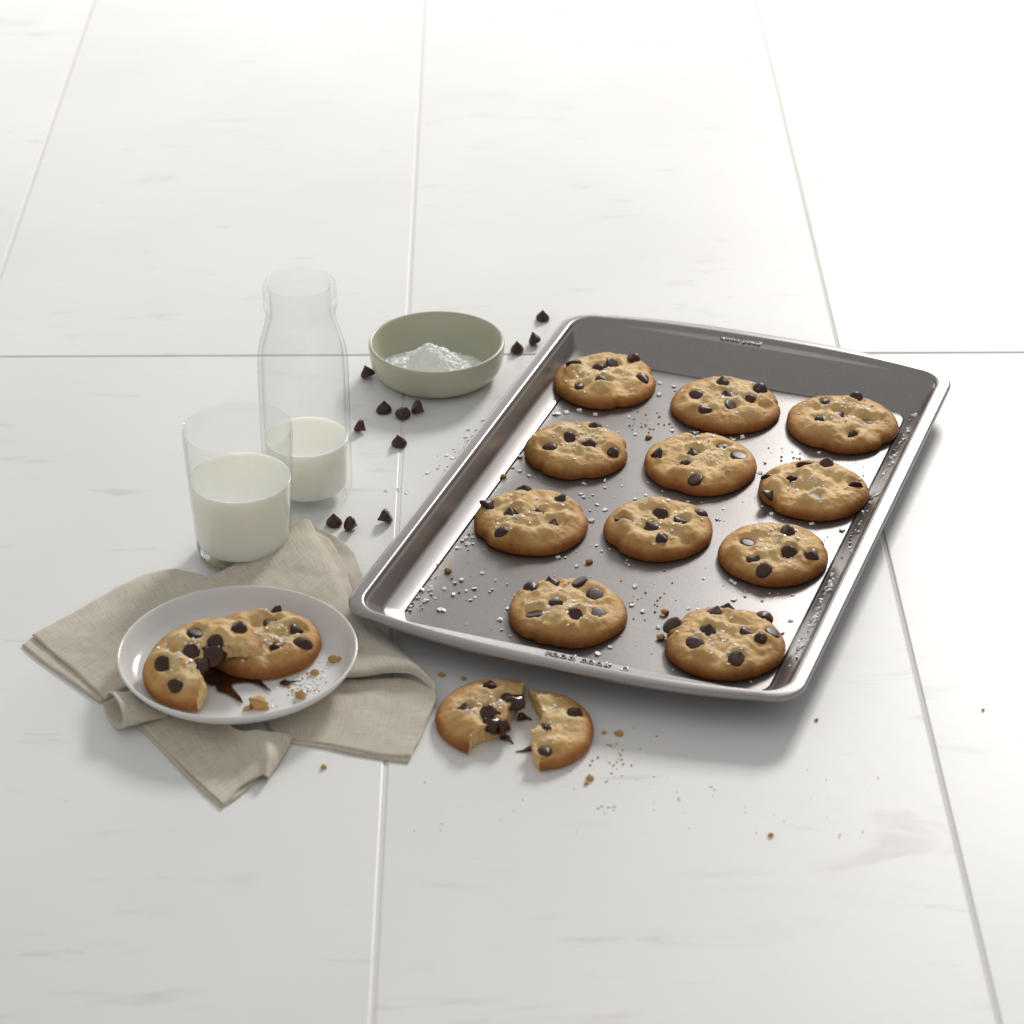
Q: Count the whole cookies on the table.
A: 12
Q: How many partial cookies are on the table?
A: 3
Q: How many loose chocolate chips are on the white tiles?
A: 12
